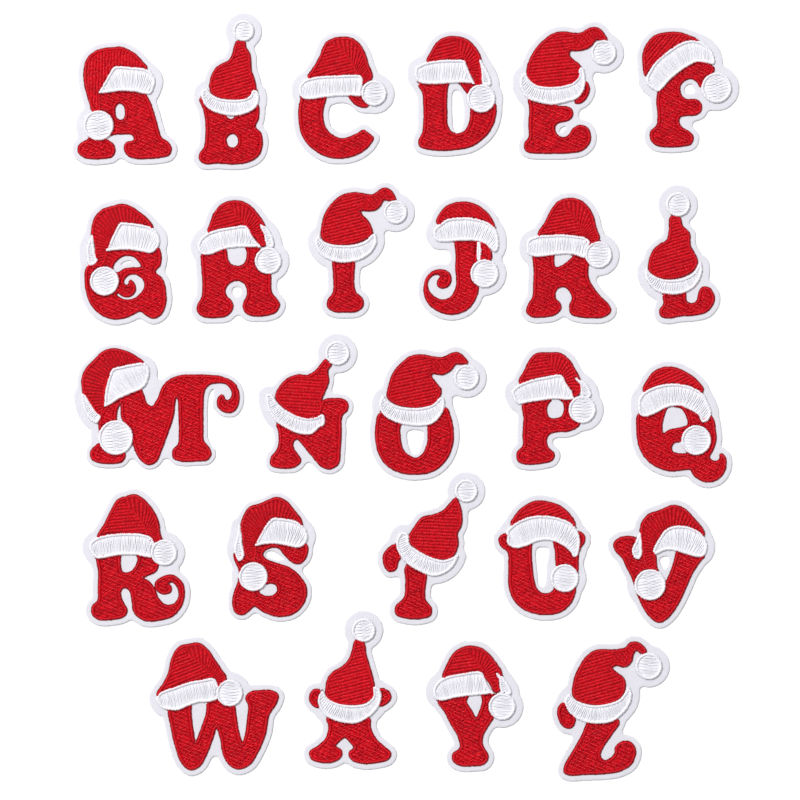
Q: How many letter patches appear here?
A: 26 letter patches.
